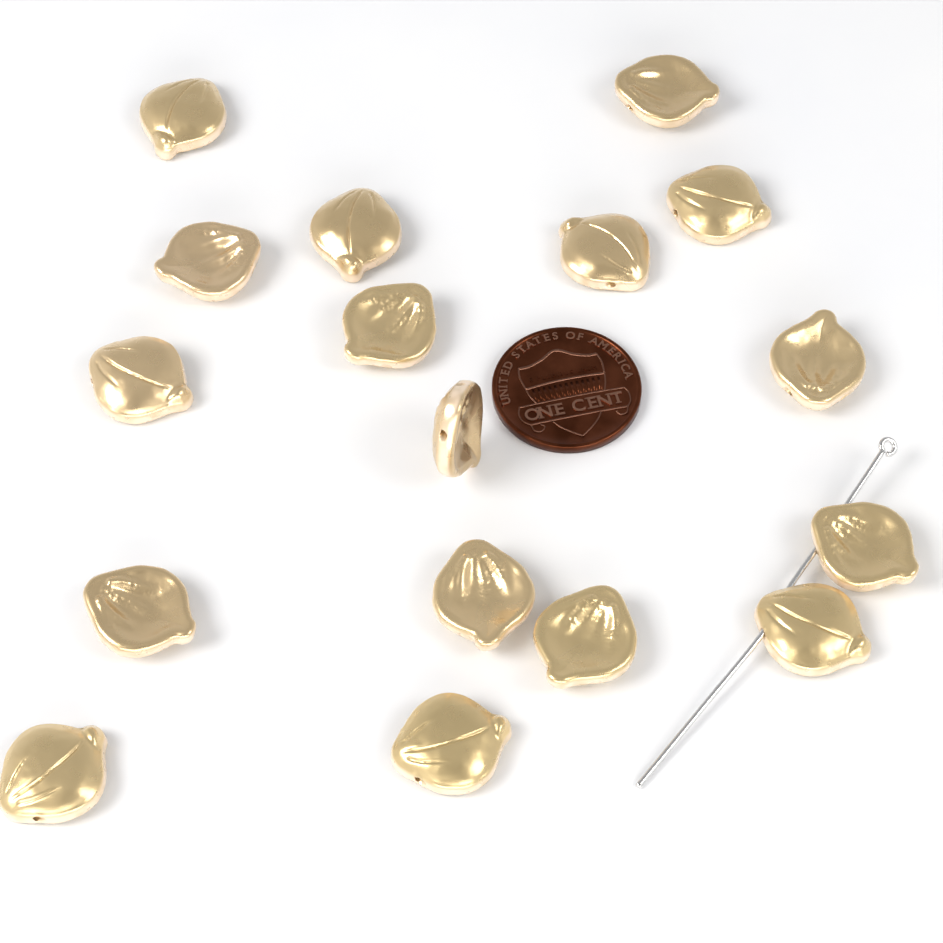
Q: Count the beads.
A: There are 17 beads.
